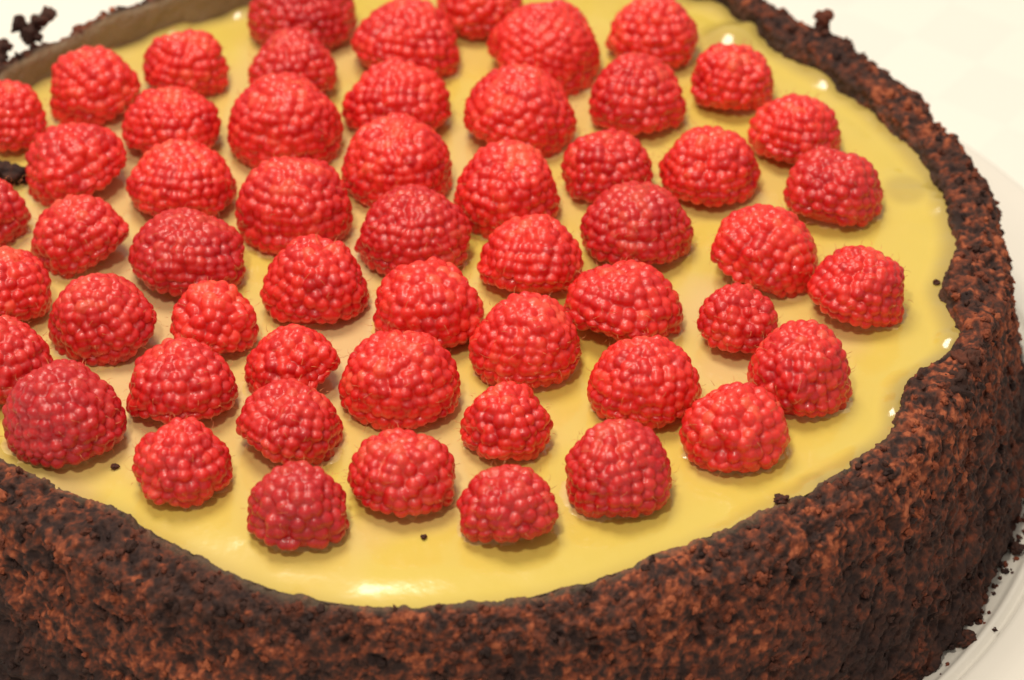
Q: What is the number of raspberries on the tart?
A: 55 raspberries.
